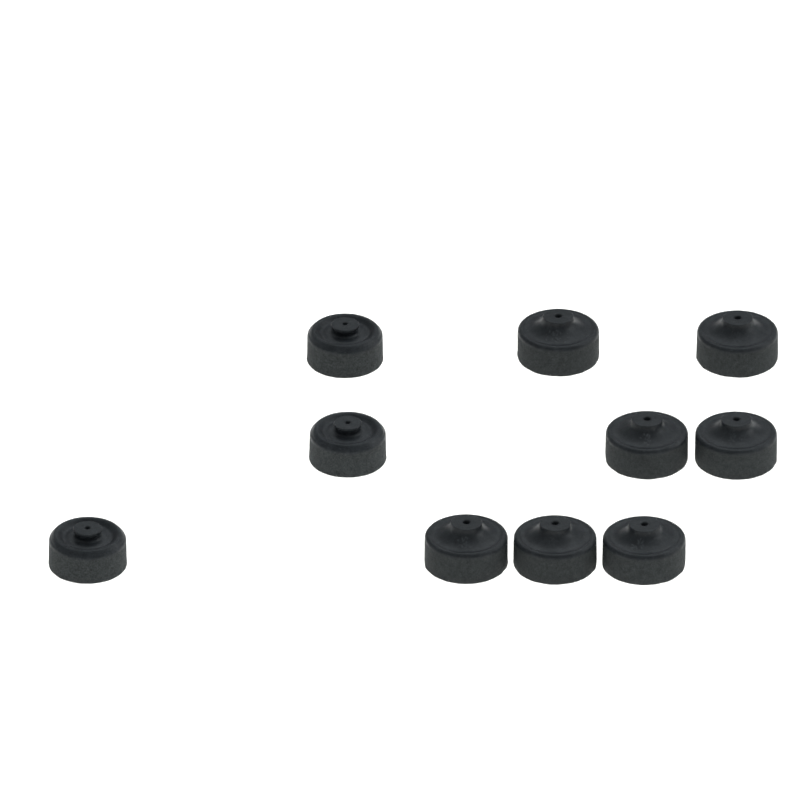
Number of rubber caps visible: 10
